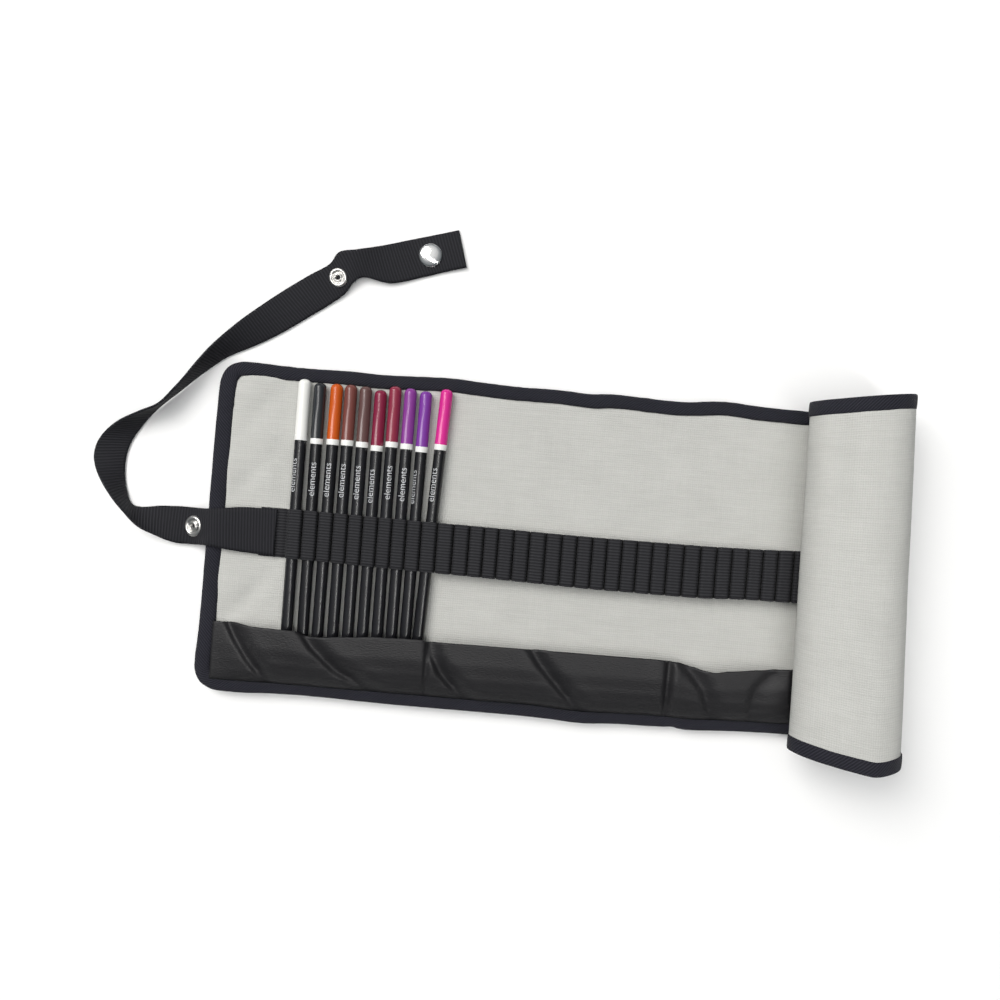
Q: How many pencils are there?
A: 10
